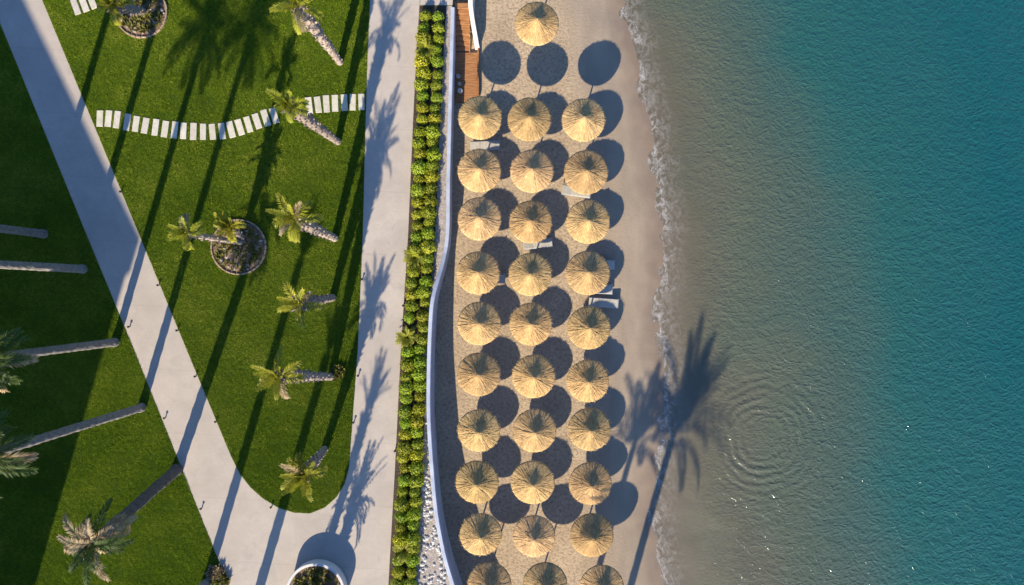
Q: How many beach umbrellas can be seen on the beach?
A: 31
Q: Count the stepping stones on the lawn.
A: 30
